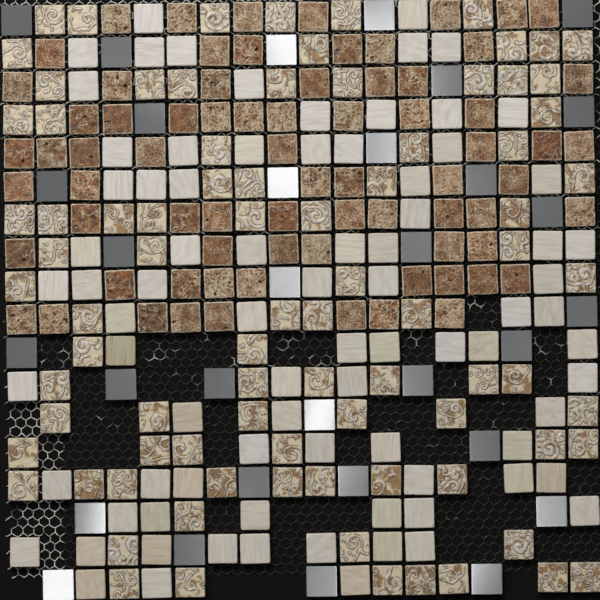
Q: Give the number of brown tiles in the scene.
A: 74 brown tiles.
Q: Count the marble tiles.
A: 82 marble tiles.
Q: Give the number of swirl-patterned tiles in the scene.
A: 85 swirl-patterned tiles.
